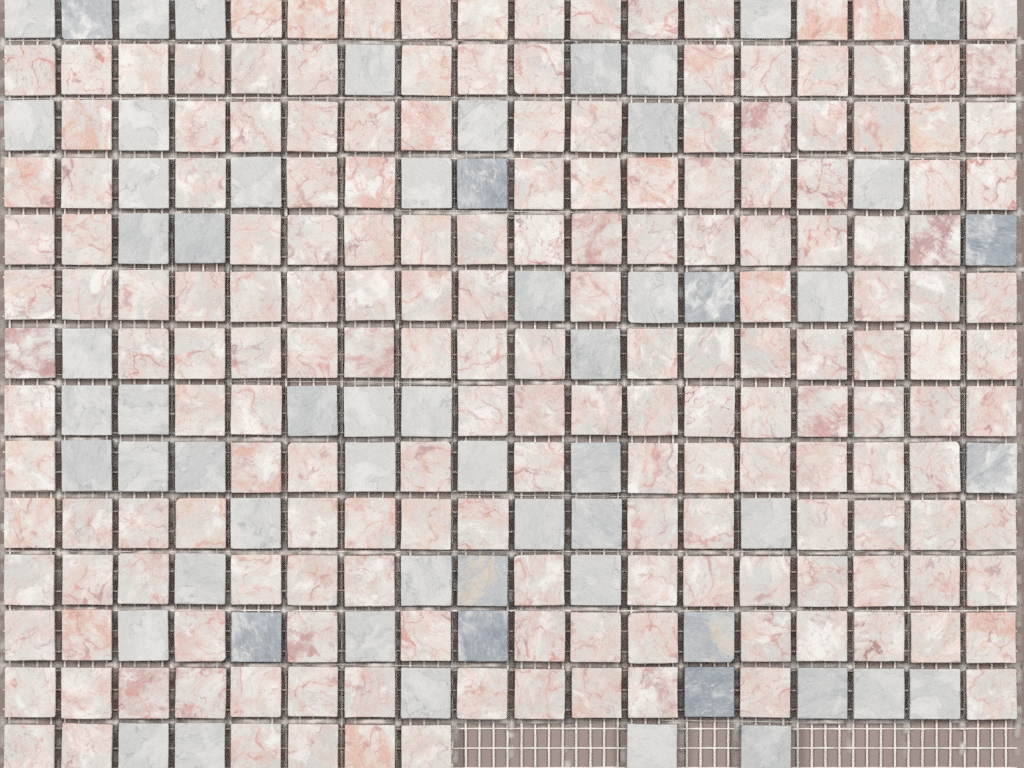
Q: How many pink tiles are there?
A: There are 183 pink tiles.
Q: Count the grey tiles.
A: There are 61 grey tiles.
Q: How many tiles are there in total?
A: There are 244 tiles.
